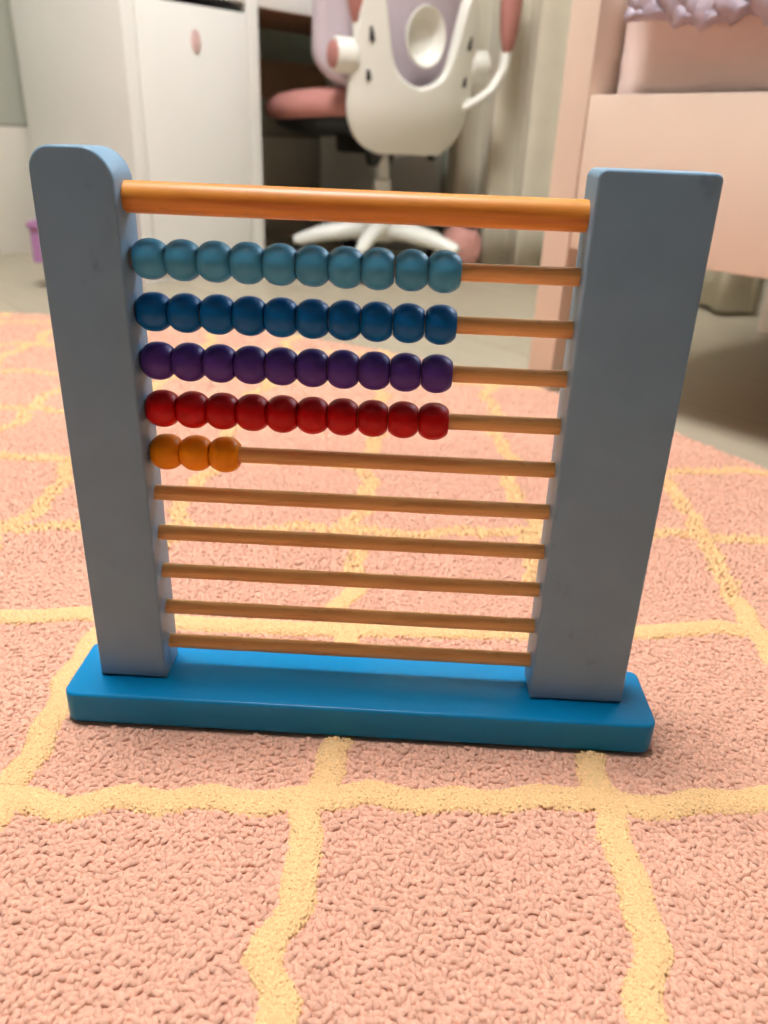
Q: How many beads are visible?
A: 43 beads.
